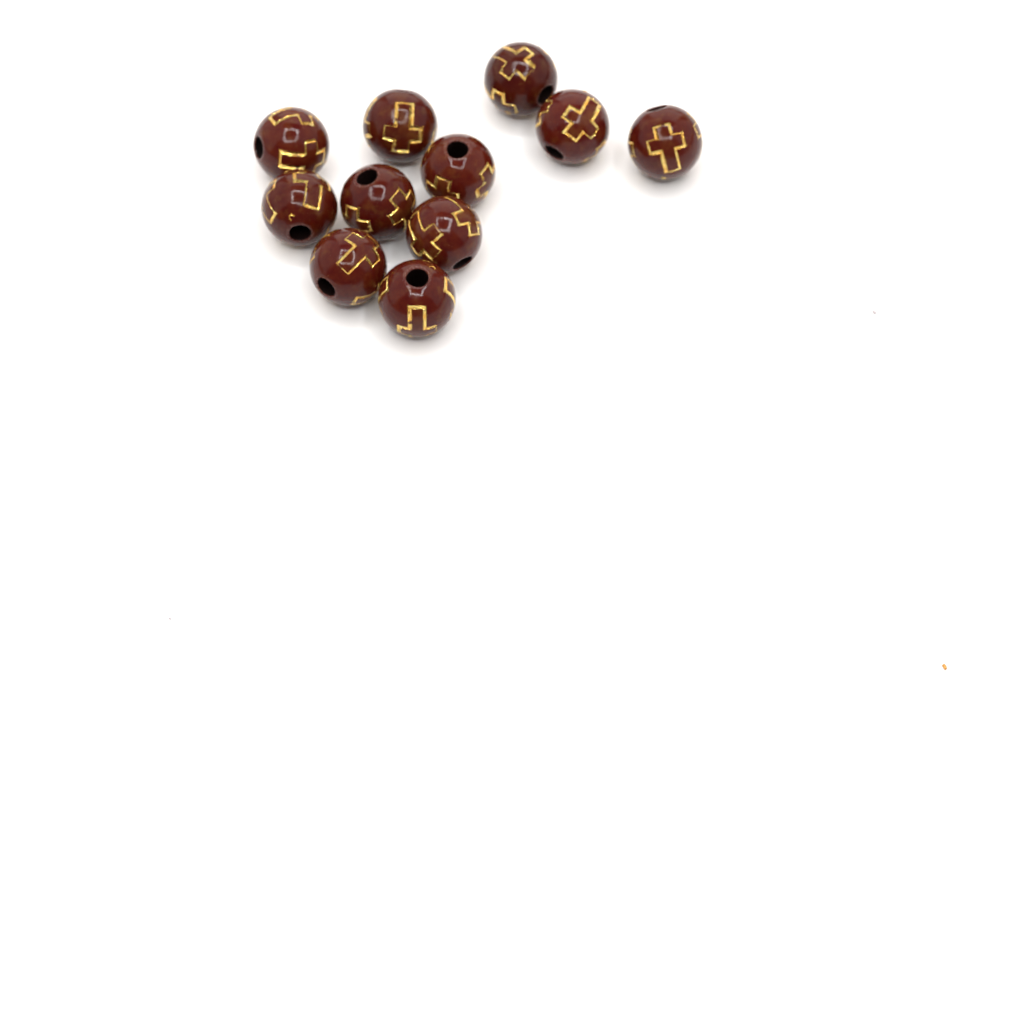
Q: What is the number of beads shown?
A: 11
